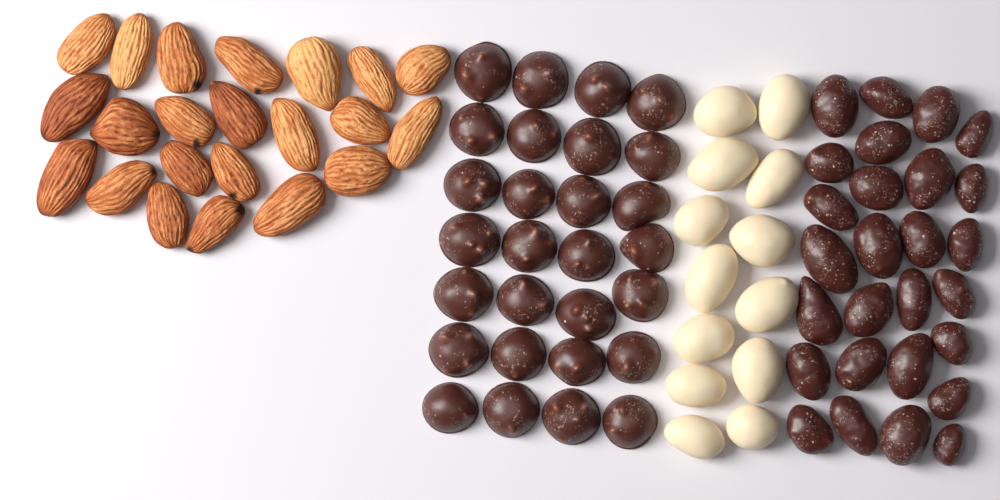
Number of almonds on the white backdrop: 22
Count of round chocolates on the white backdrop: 28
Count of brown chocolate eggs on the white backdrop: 27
